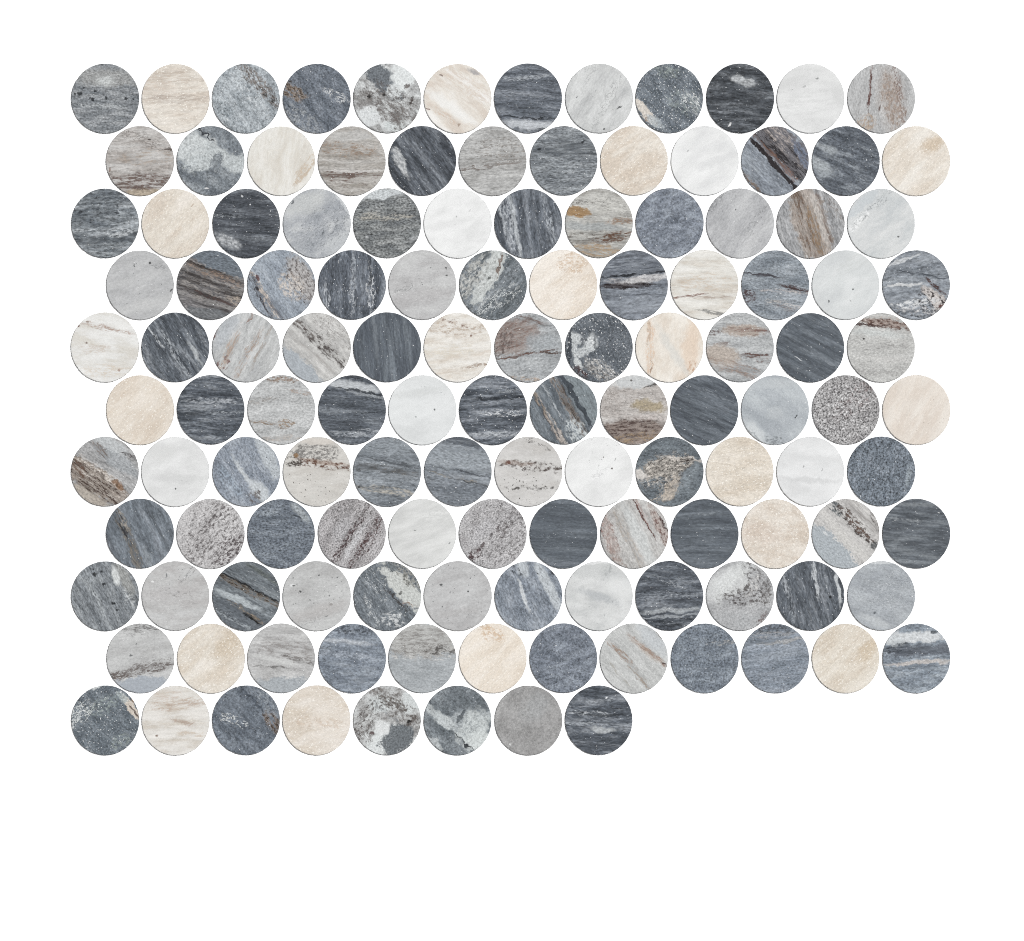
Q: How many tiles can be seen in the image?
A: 128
